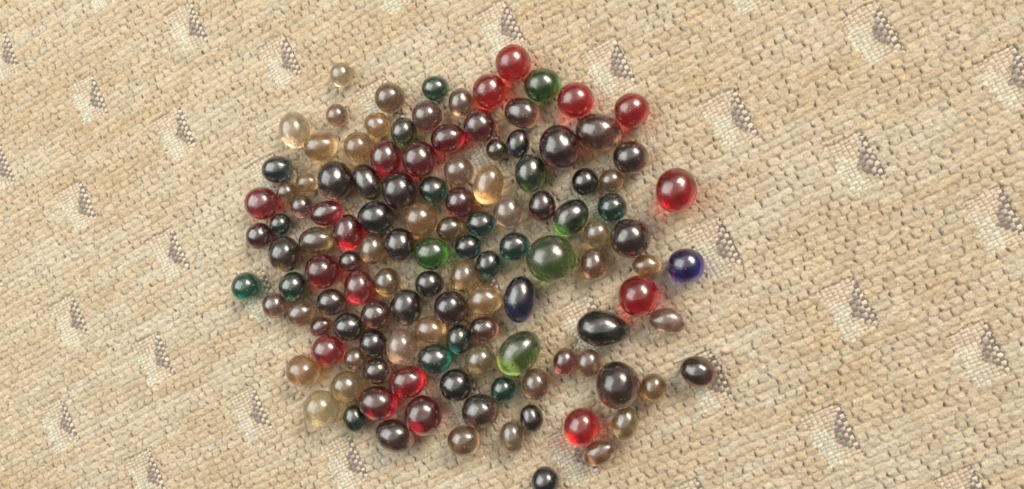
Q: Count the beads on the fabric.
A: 124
